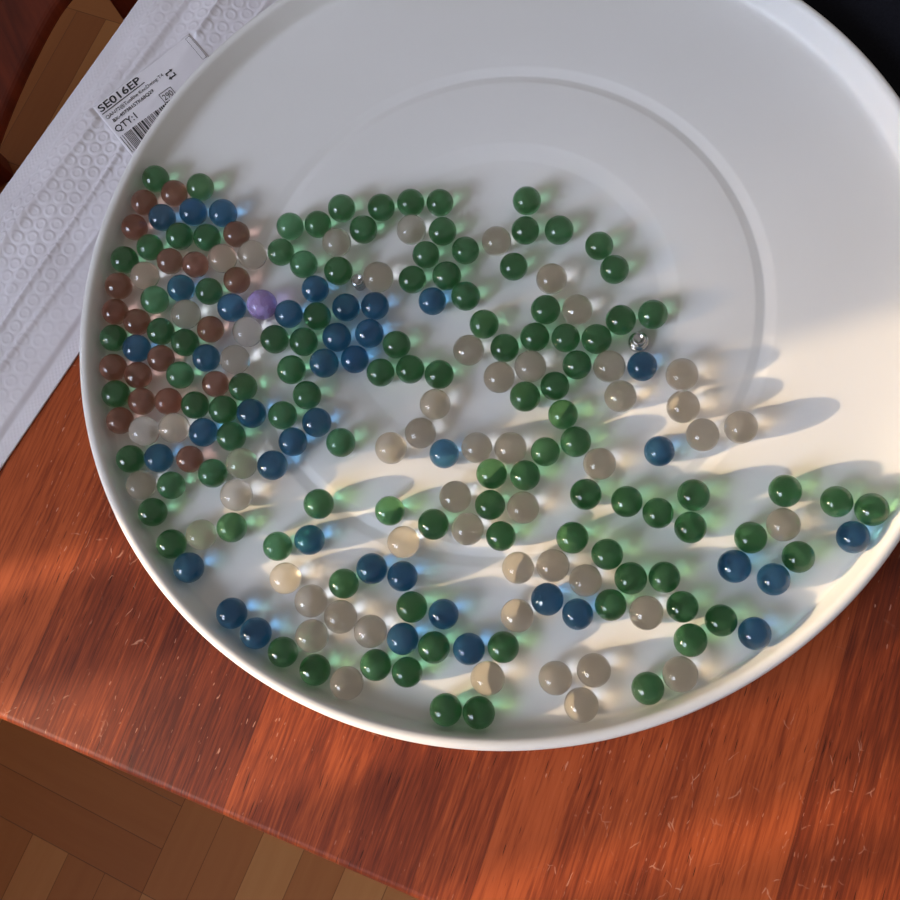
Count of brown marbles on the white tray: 19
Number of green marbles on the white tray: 107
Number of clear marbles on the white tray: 54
